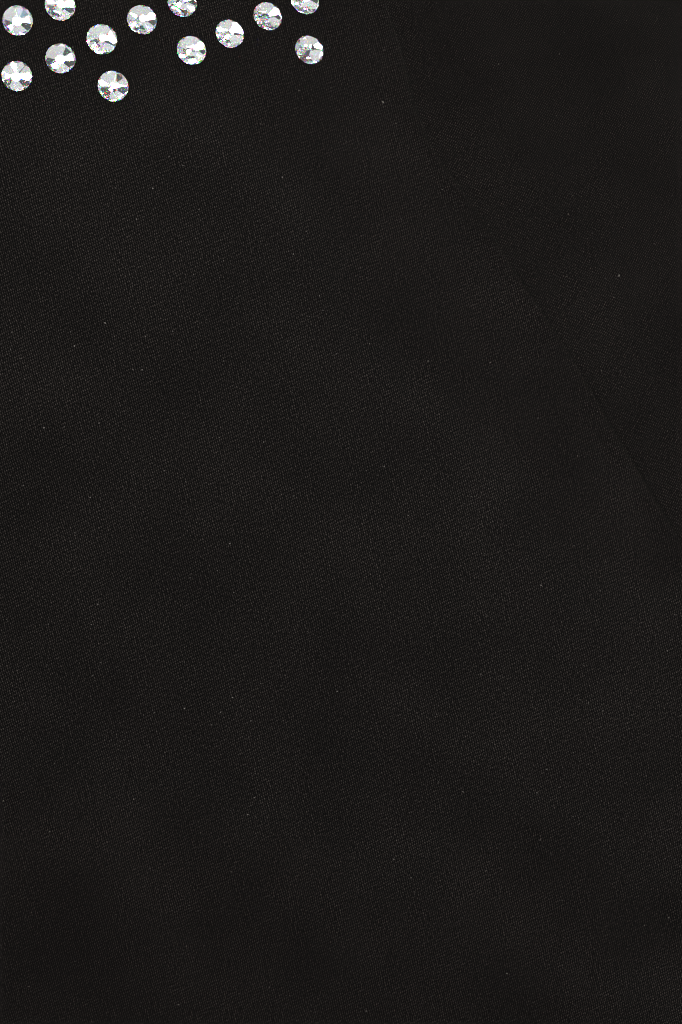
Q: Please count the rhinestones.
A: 13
